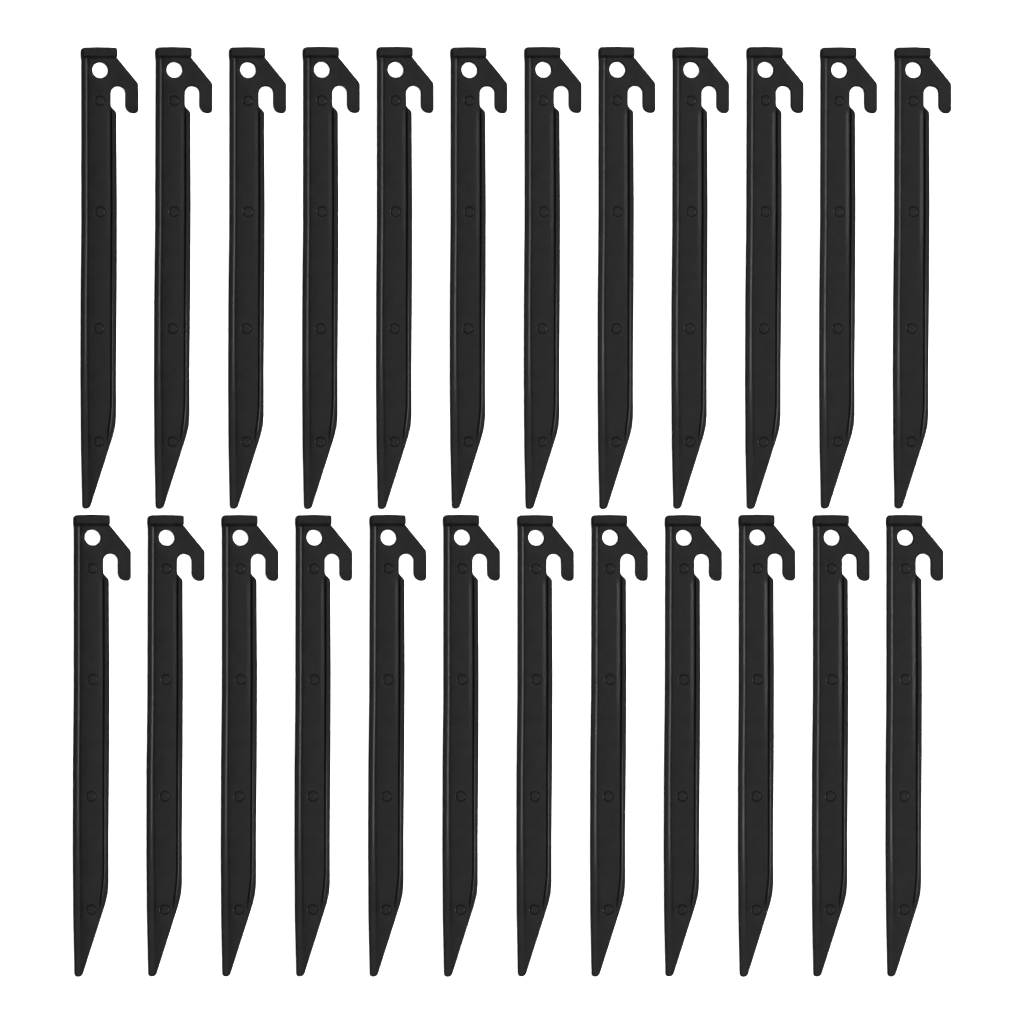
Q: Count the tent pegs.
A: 24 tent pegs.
